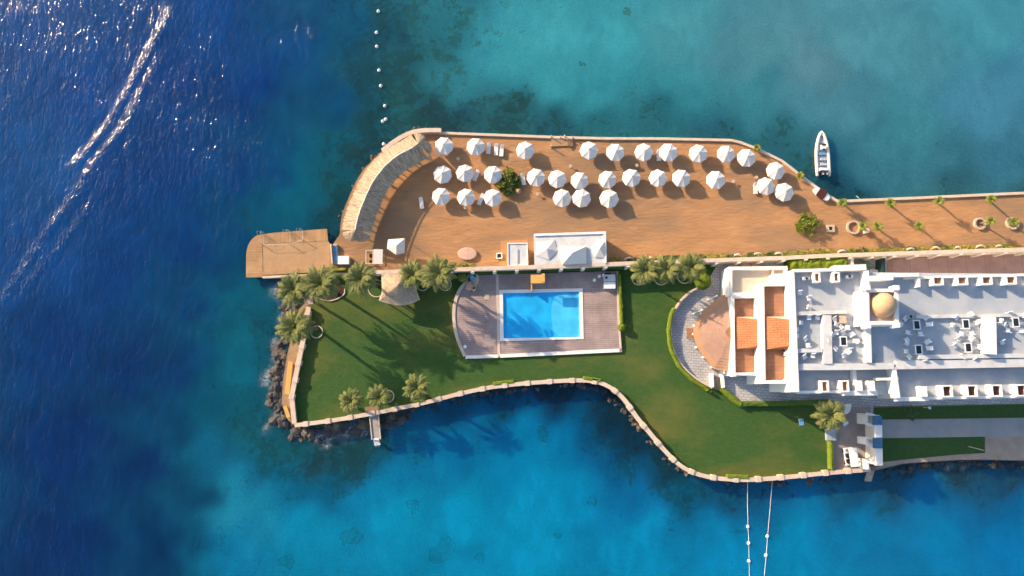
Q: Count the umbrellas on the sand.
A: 30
